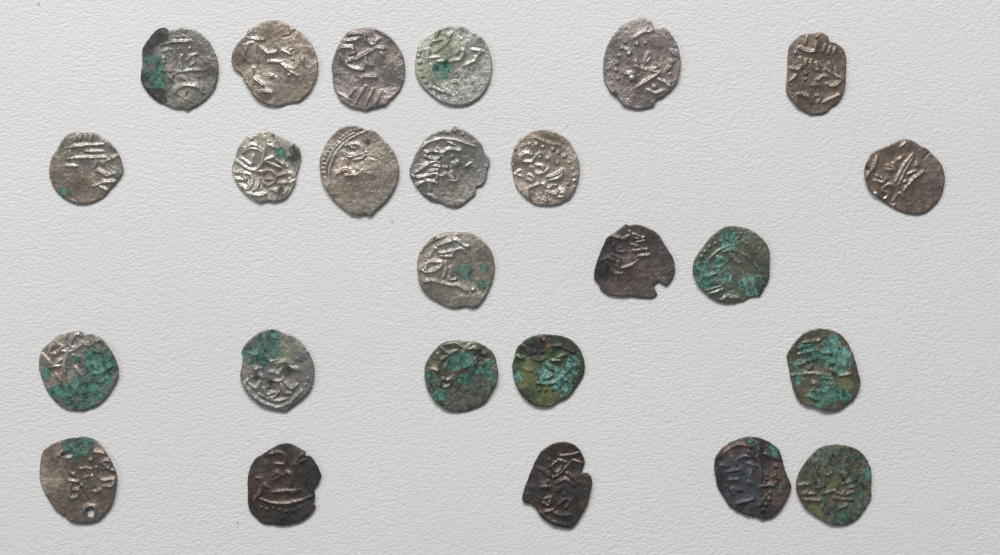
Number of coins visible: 25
